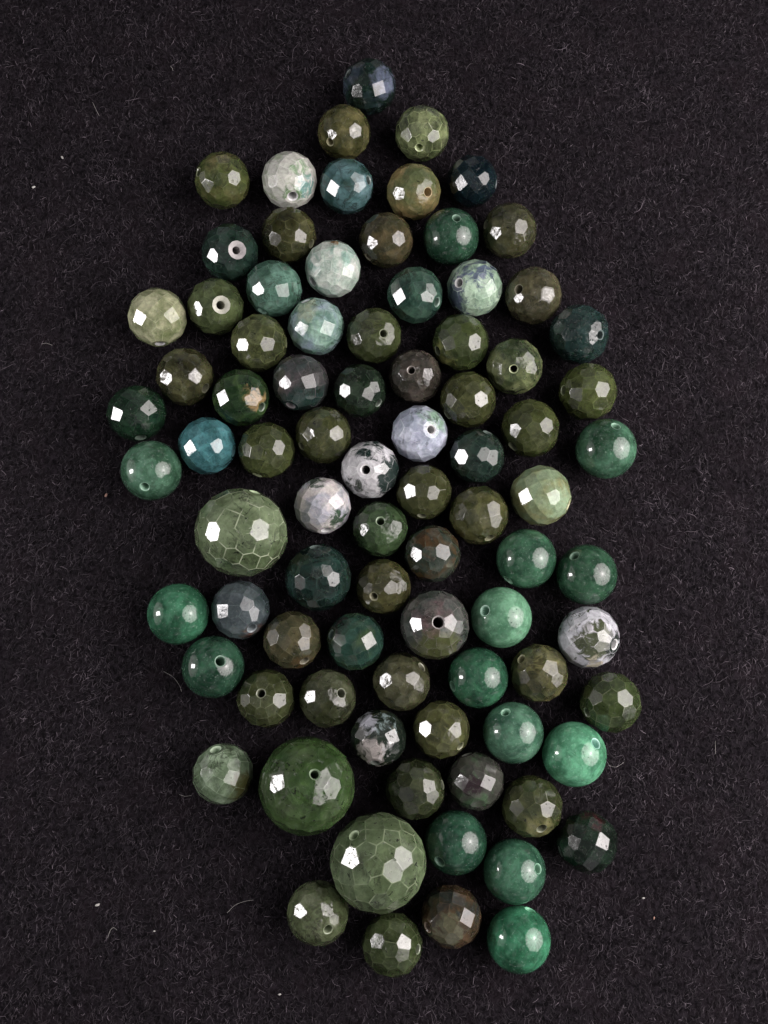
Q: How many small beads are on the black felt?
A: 82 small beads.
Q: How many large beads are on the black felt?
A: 3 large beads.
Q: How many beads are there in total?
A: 85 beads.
